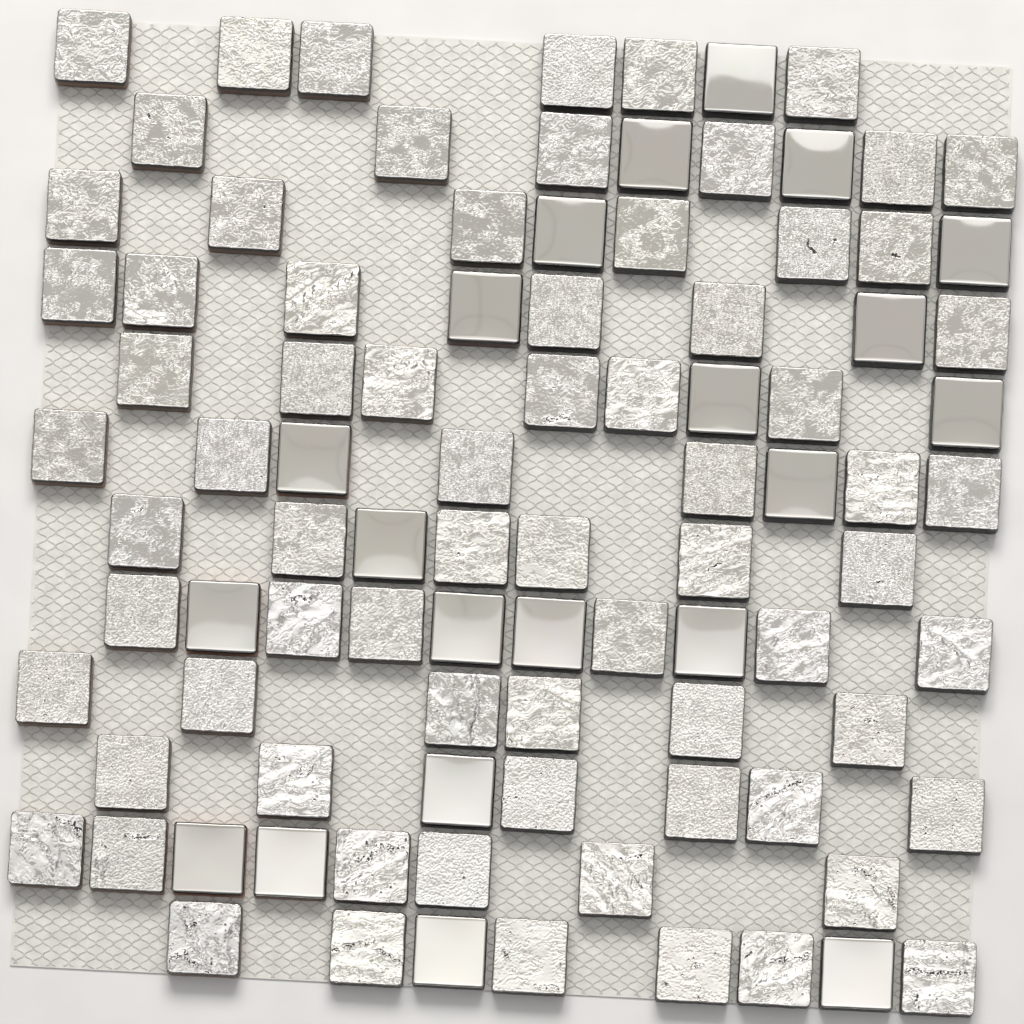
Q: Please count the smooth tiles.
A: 21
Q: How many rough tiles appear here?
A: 72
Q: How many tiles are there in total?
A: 93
